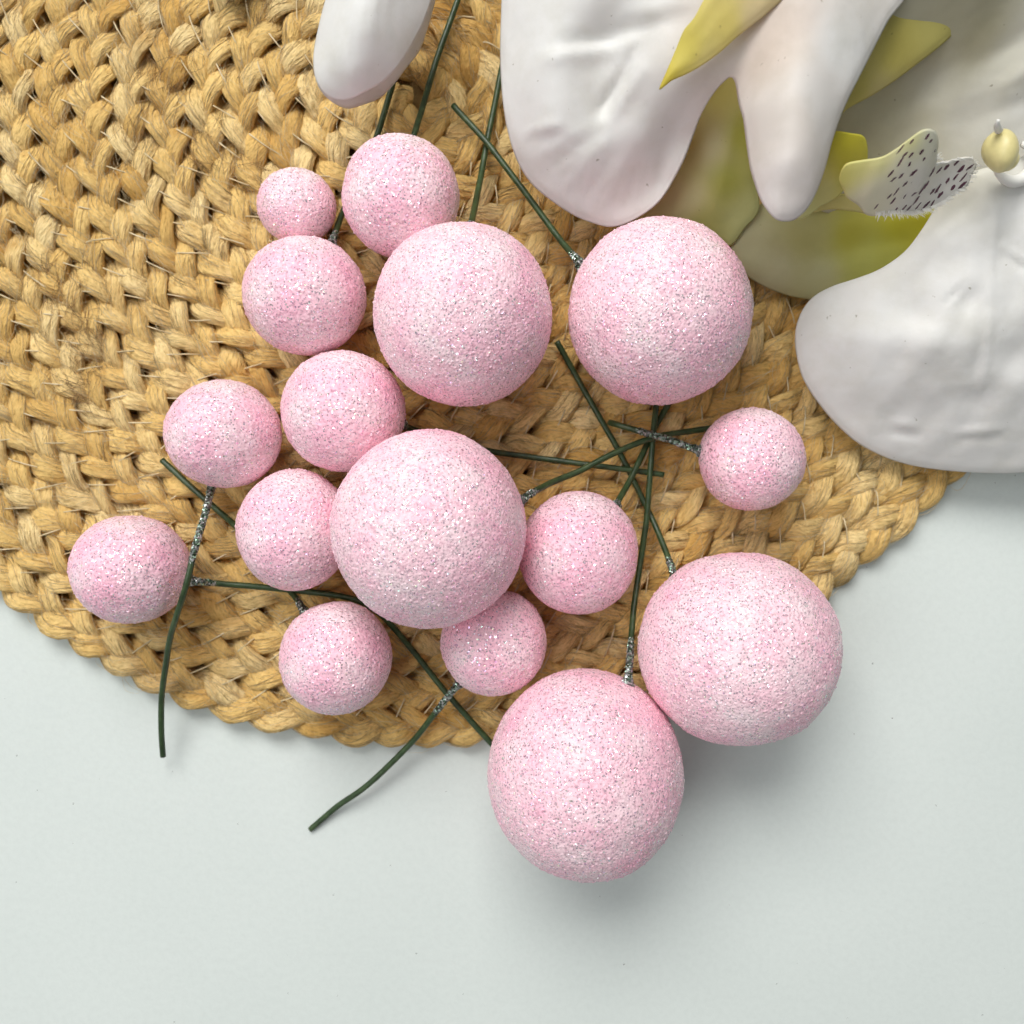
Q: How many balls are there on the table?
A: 16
